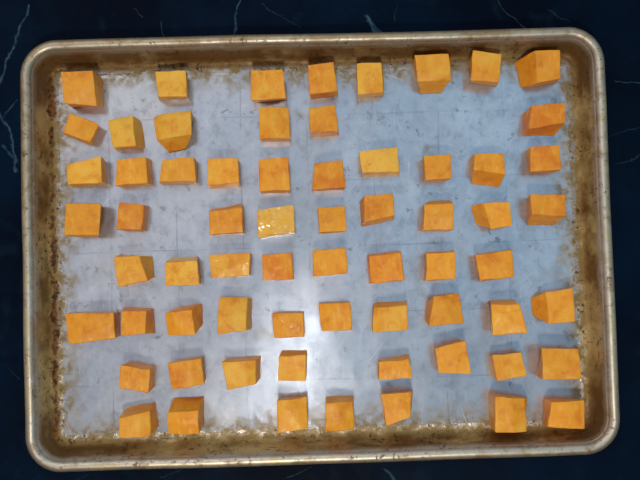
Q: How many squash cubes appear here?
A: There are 66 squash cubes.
